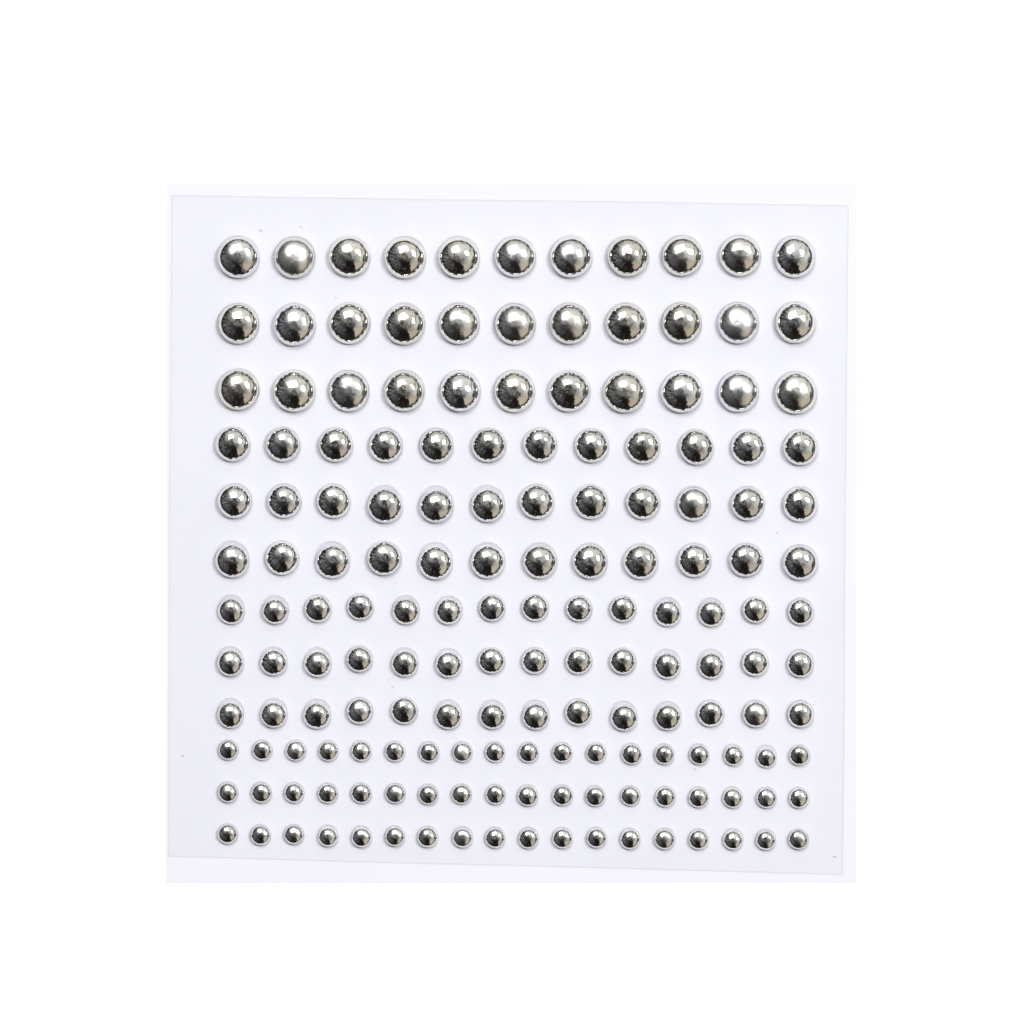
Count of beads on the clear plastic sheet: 165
